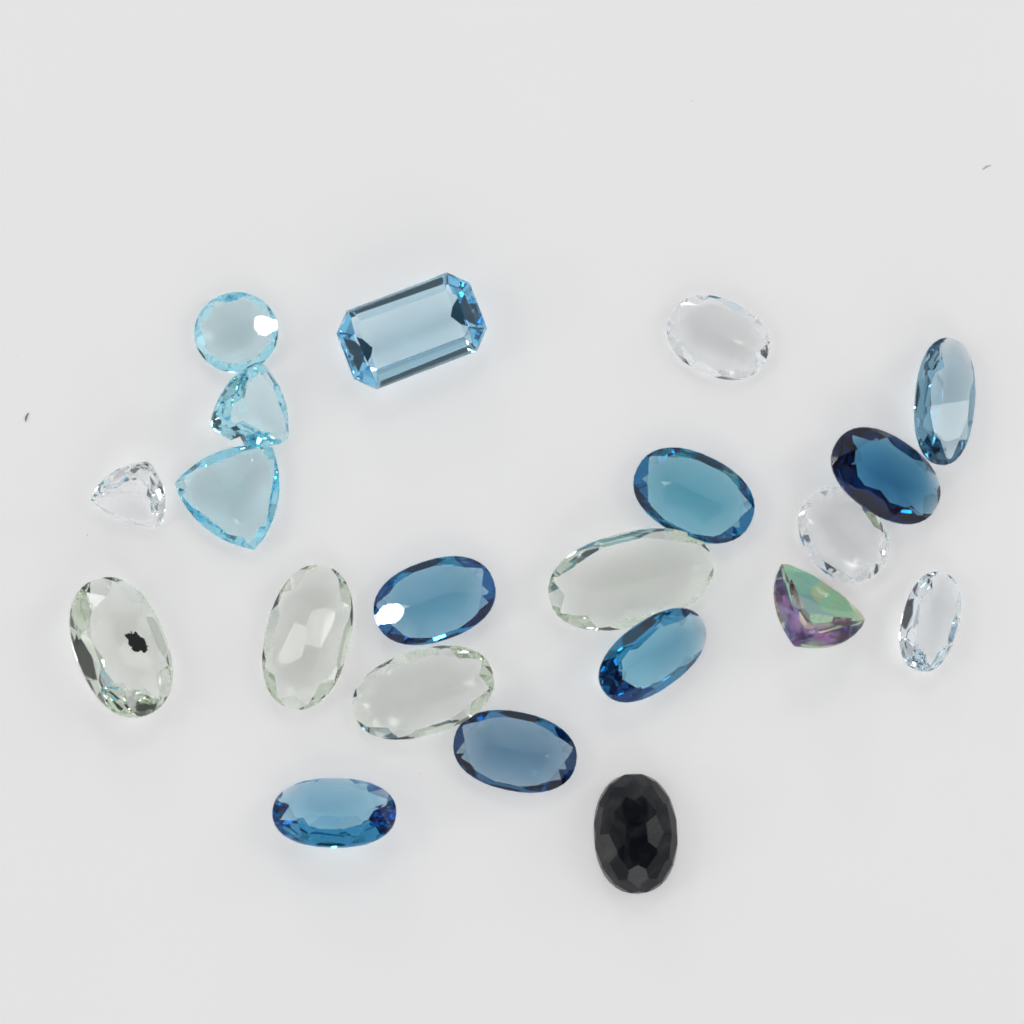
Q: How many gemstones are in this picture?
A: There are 21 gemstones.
